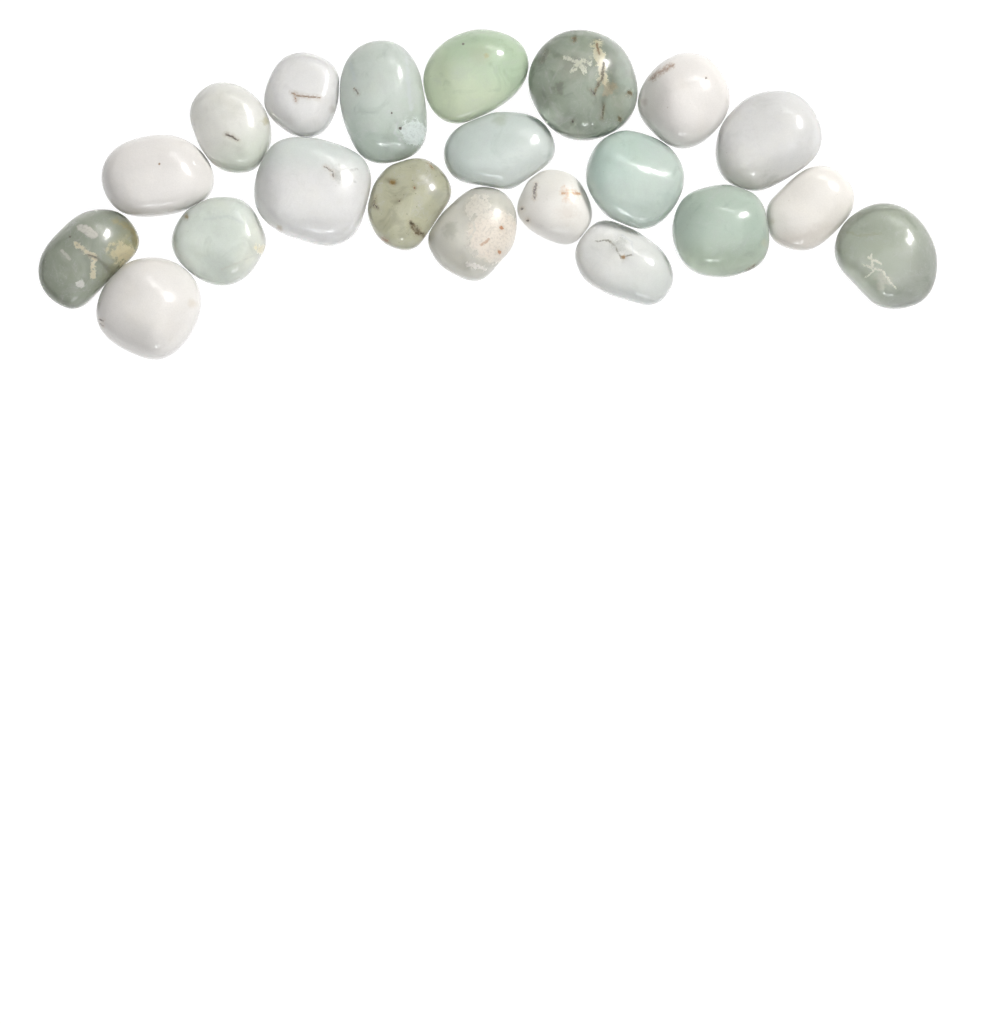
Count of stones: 21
